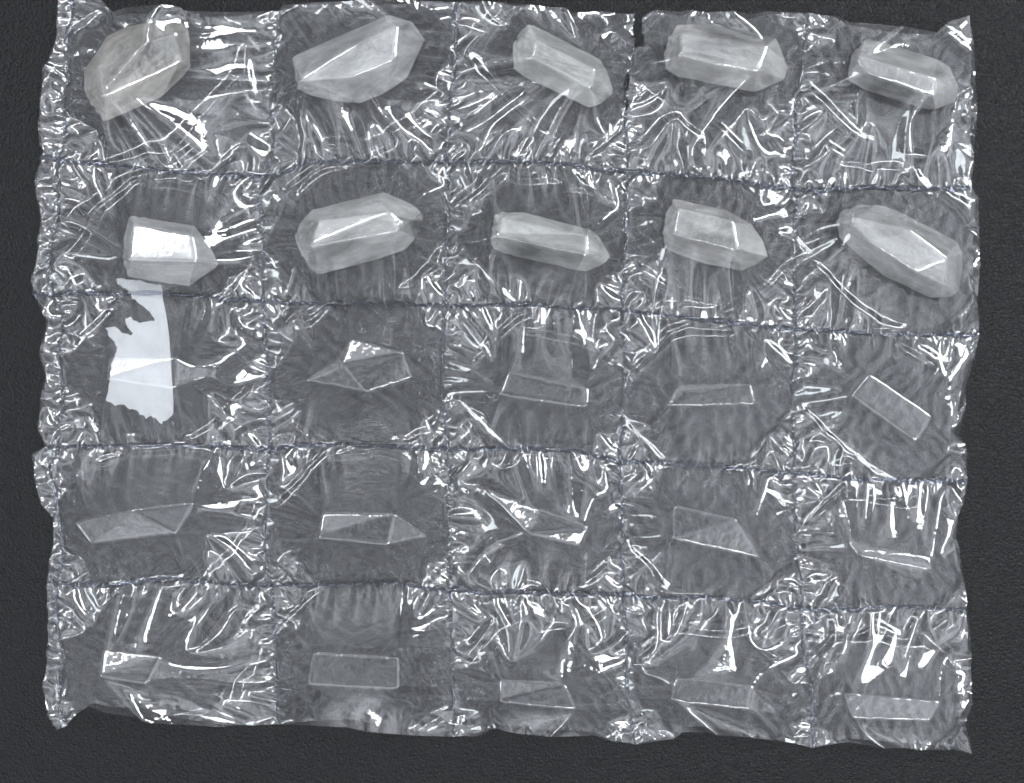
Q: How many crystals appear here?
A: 10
